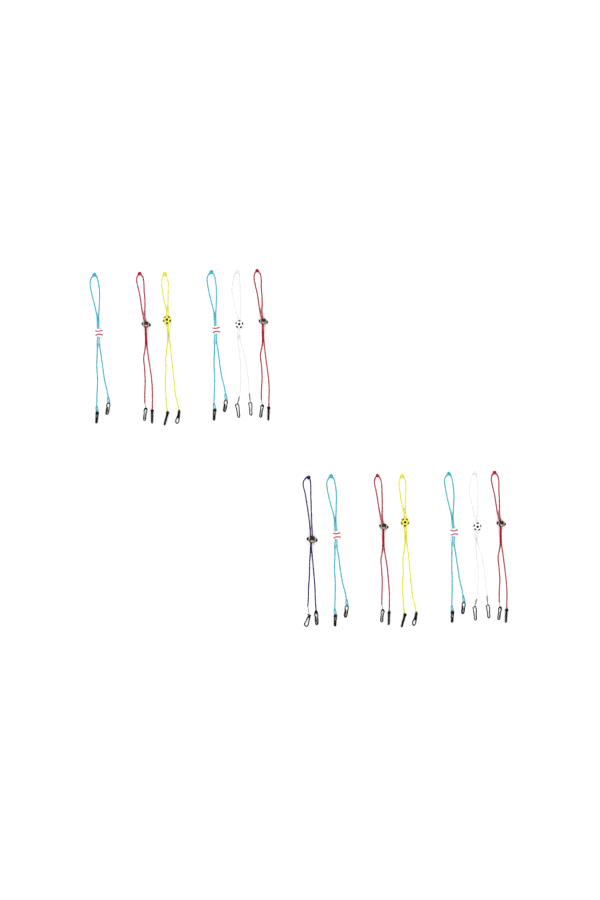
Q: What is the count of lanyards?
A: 13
